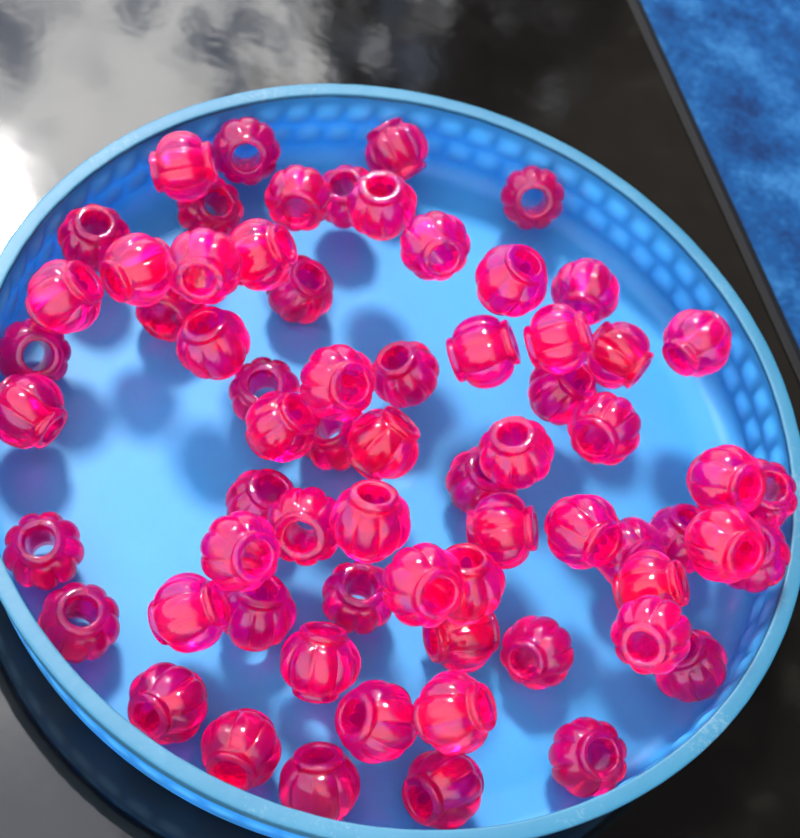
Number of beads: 67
